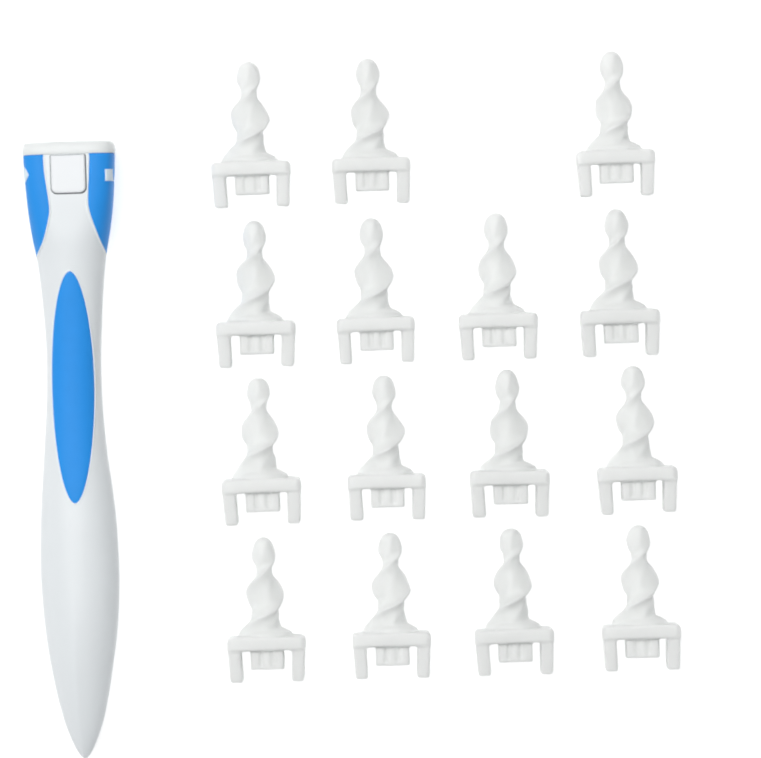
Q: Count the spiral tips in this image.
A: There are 15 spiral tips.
